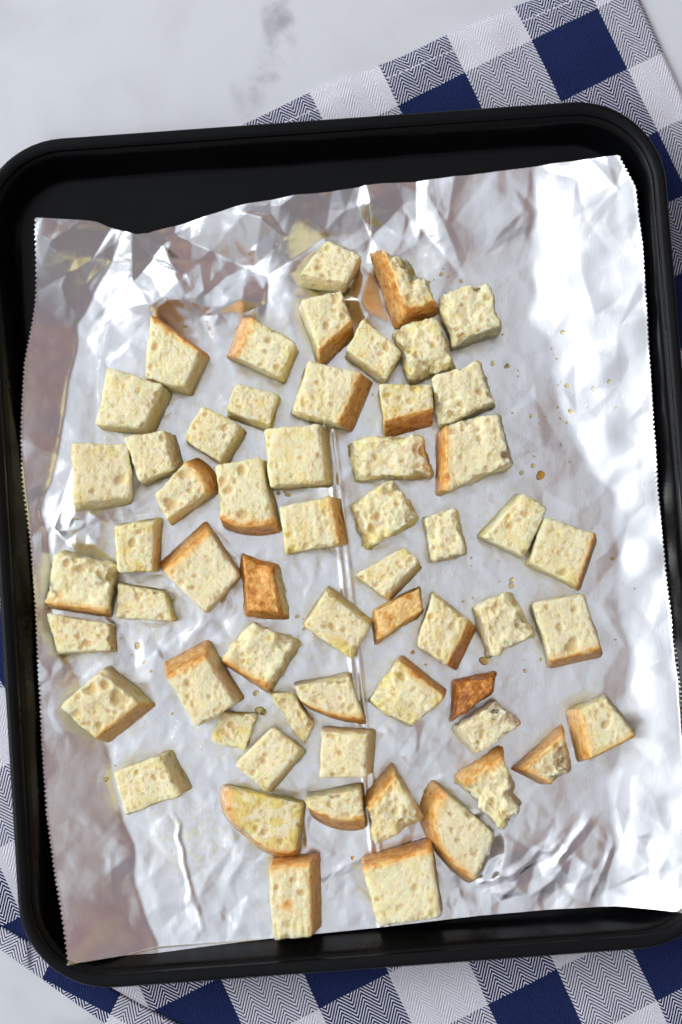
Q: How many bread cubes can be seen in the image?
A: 59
